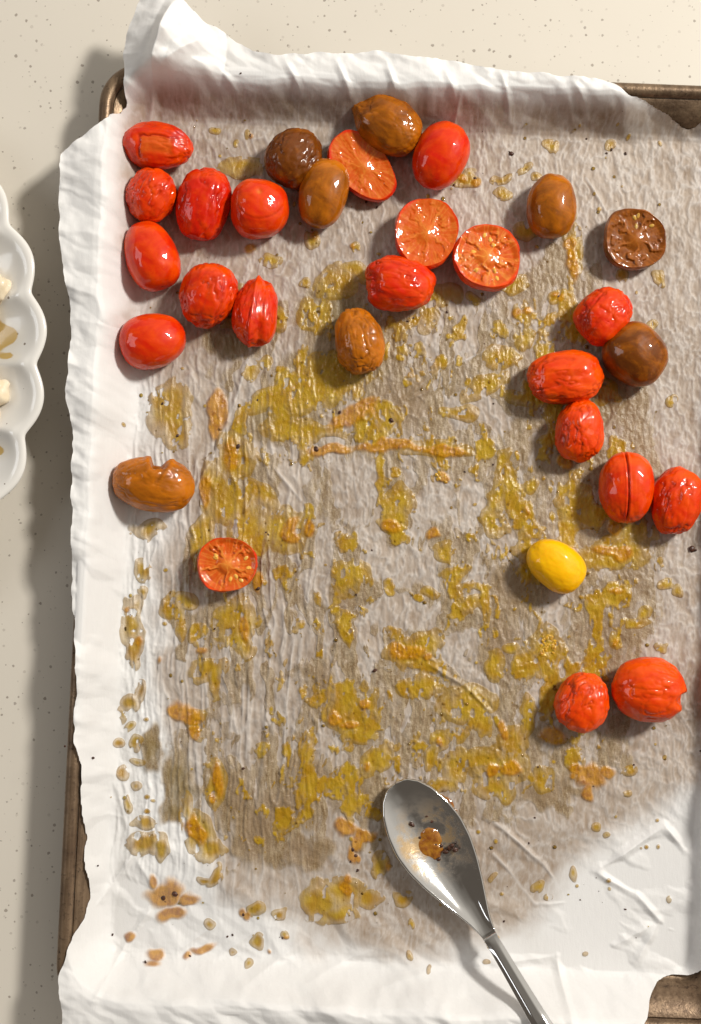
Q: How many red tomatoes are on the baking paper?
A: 21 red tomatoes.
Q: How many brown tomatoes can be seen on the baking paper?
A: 8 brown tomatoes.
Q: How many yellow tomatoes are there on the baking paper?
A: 1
